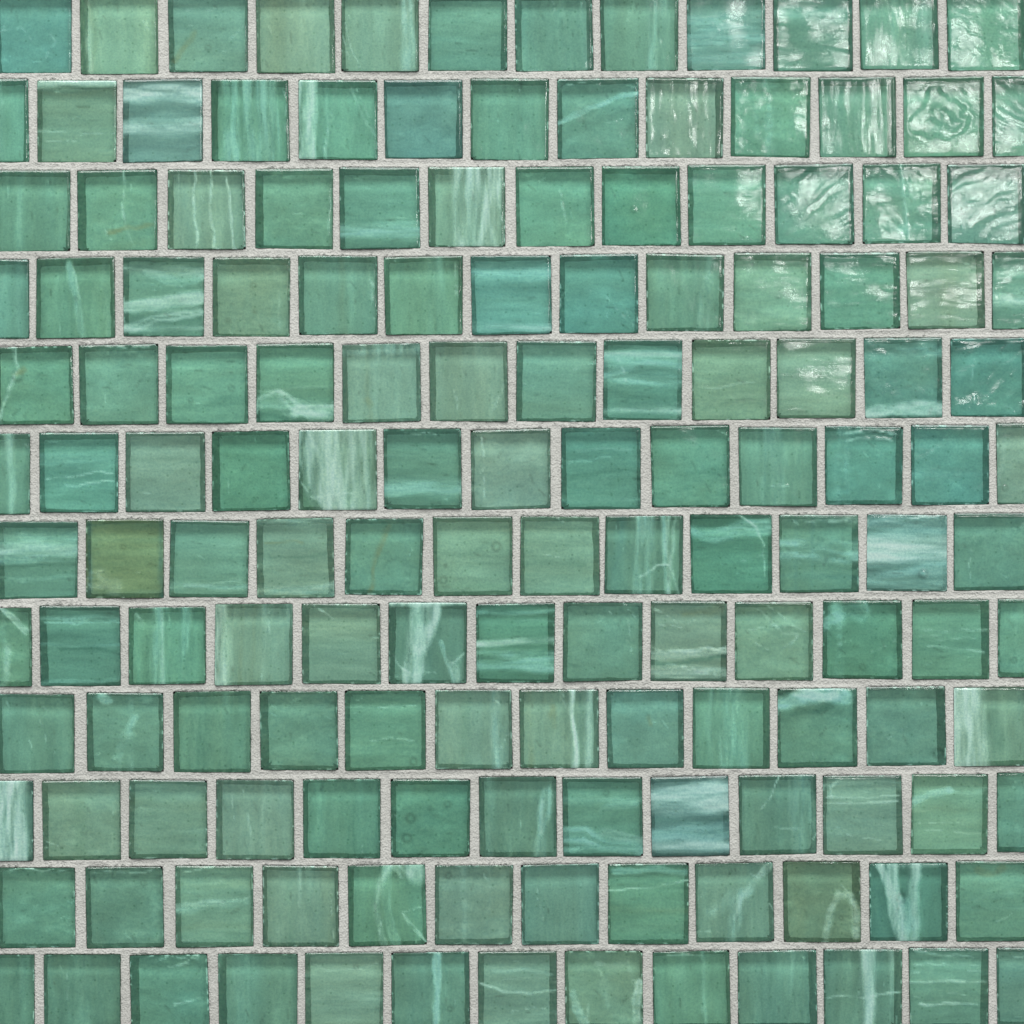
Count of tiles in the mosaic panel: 150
